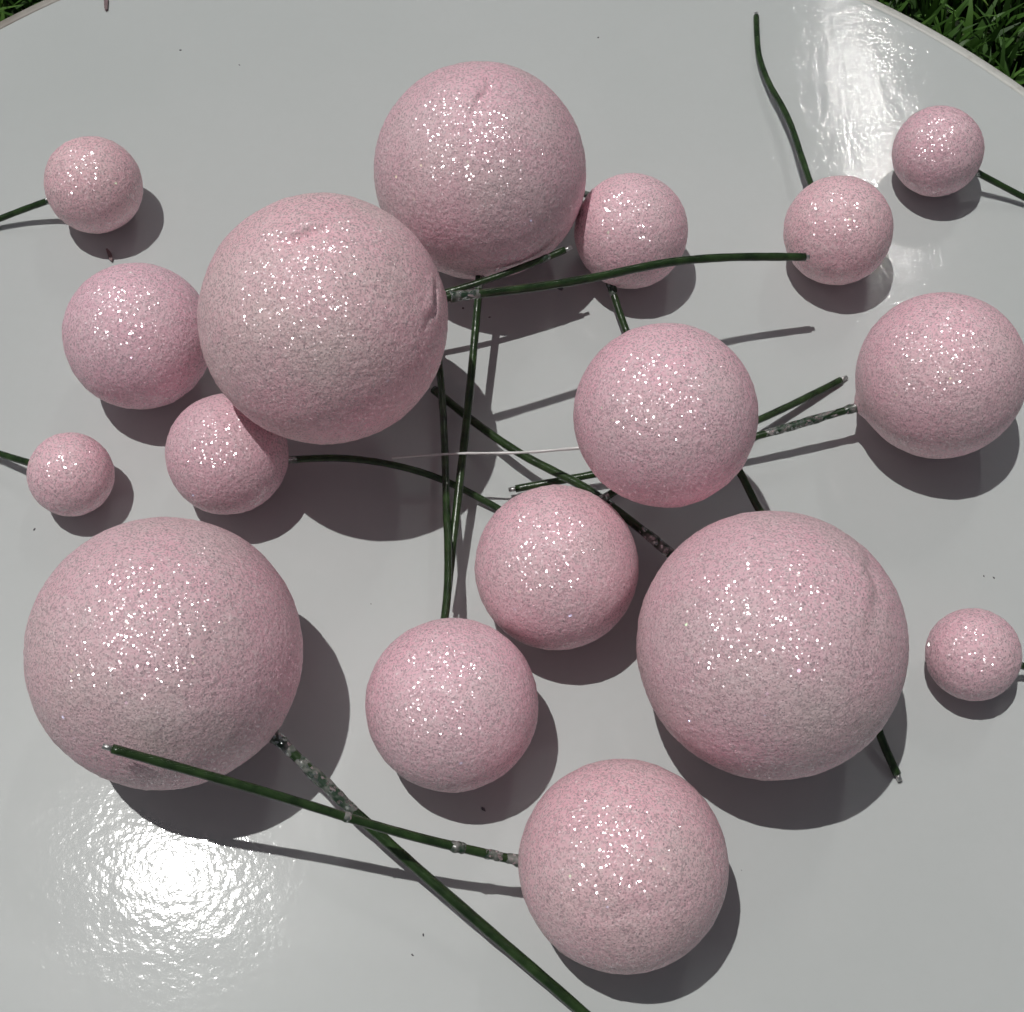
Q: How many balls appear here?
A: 17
